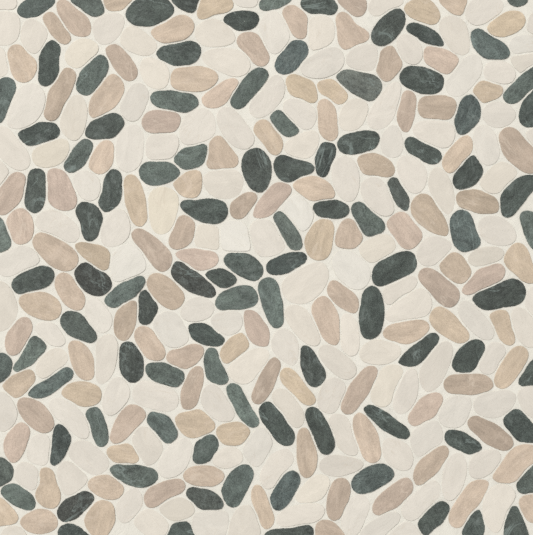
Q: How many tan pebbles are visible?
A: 103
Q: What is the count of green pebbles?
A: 97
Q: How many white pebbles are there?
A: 127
